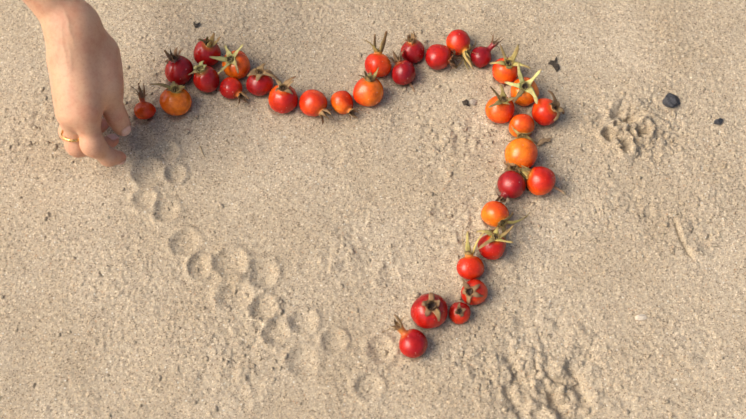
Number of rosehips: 33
